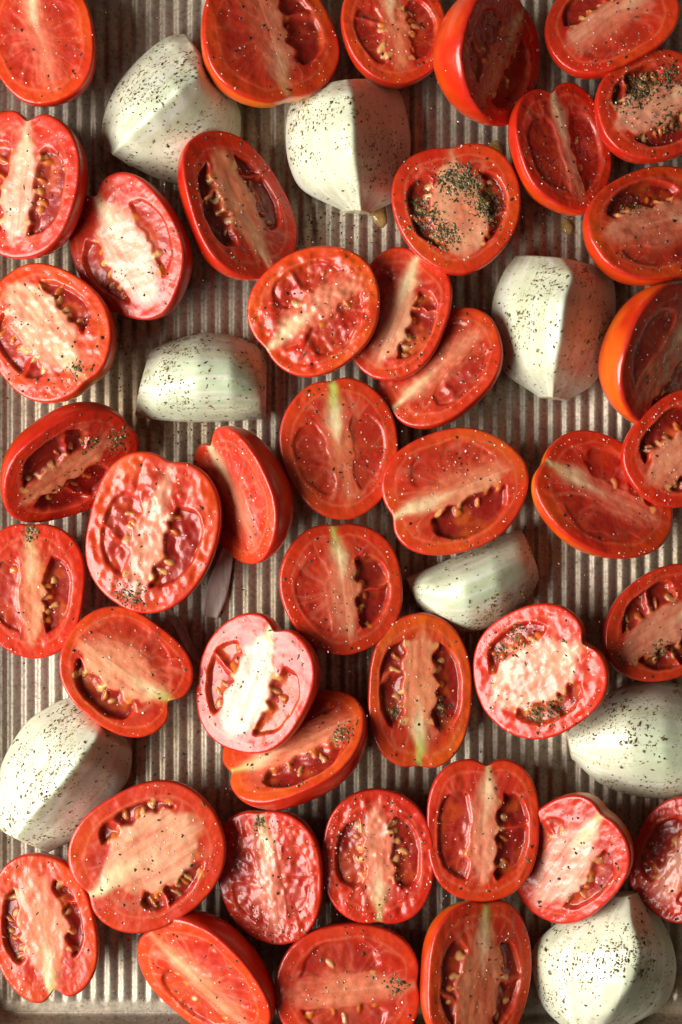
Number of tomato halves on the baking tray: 42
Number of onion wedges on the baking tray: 8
